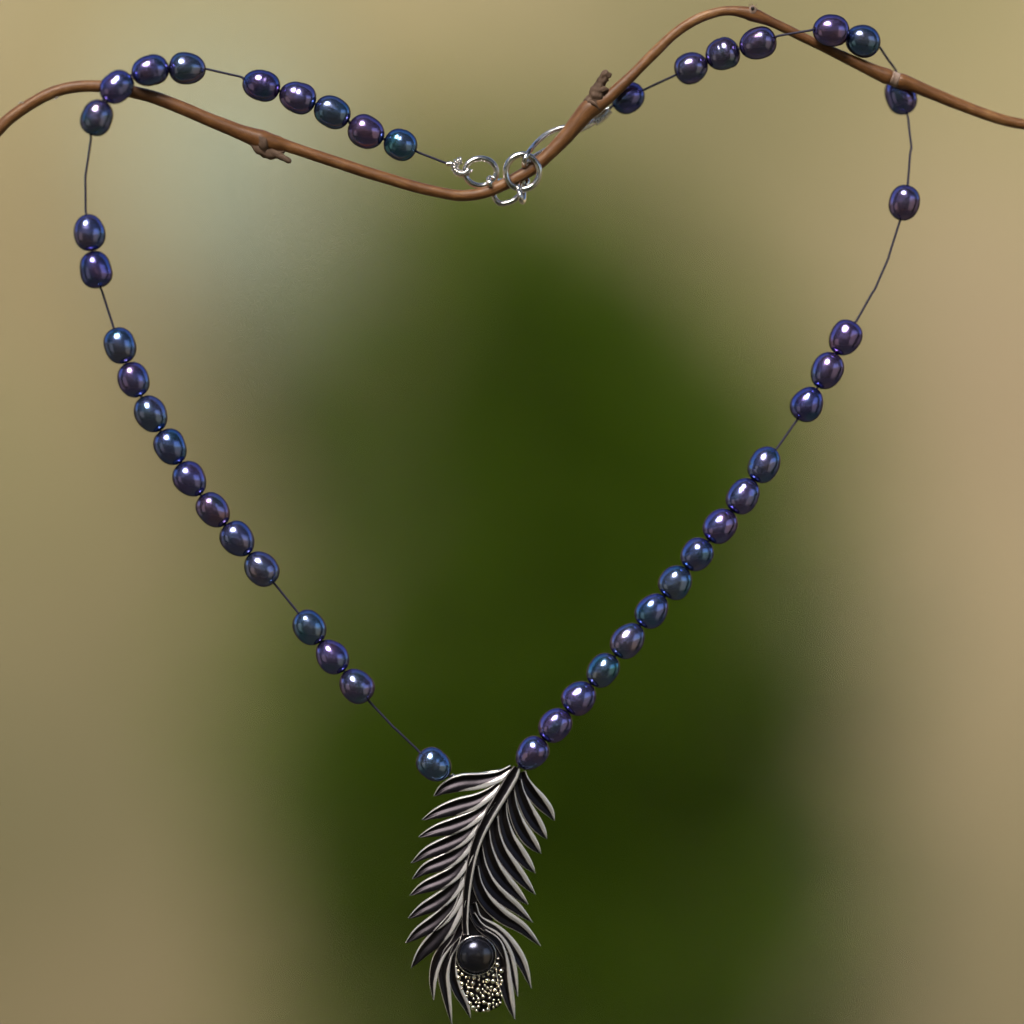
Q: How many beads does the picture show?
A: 45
